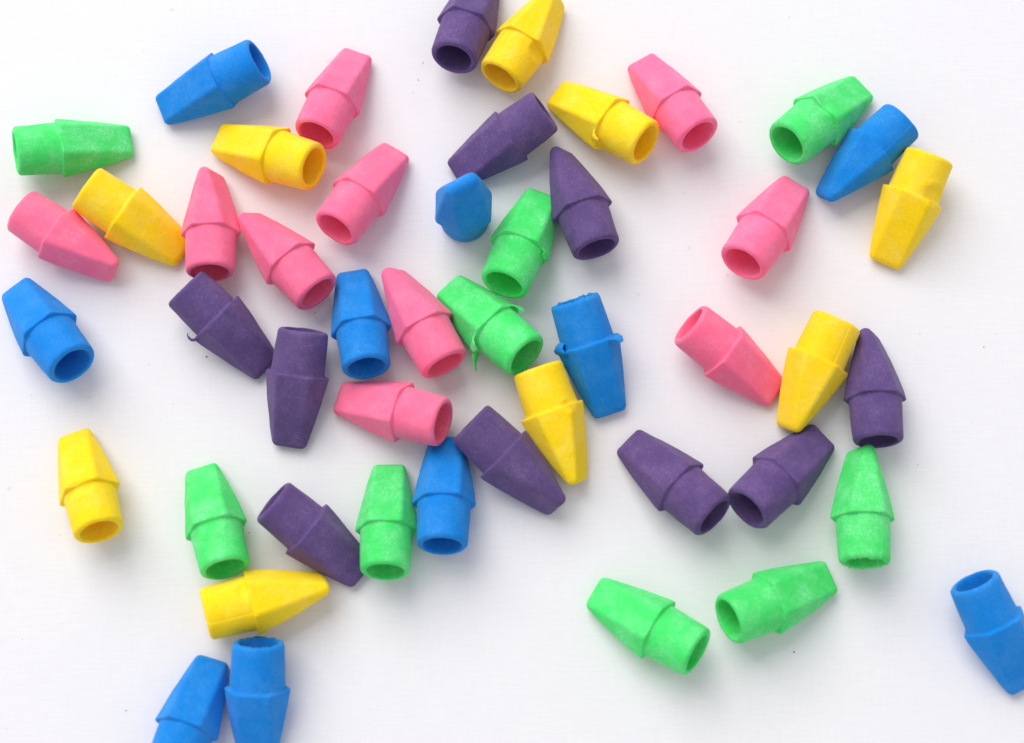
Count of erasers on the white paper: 48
